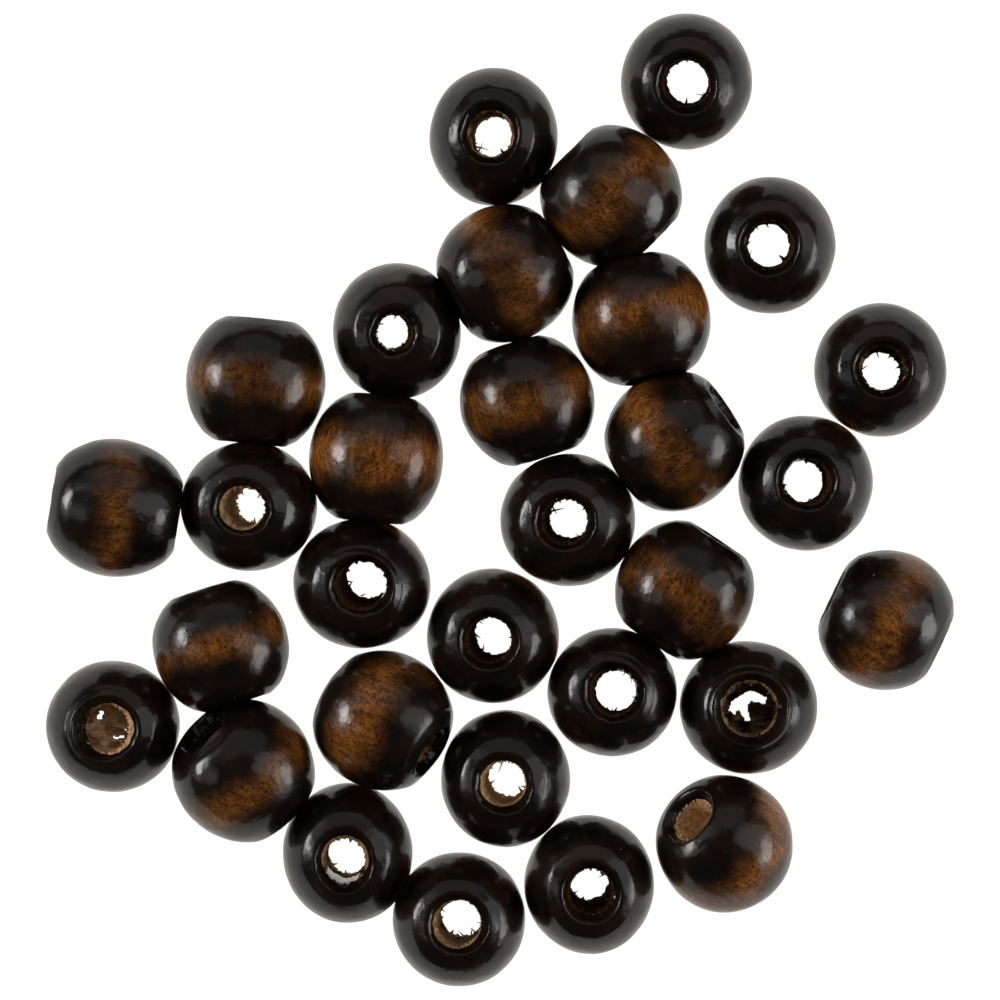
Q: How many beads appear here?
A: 31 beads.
